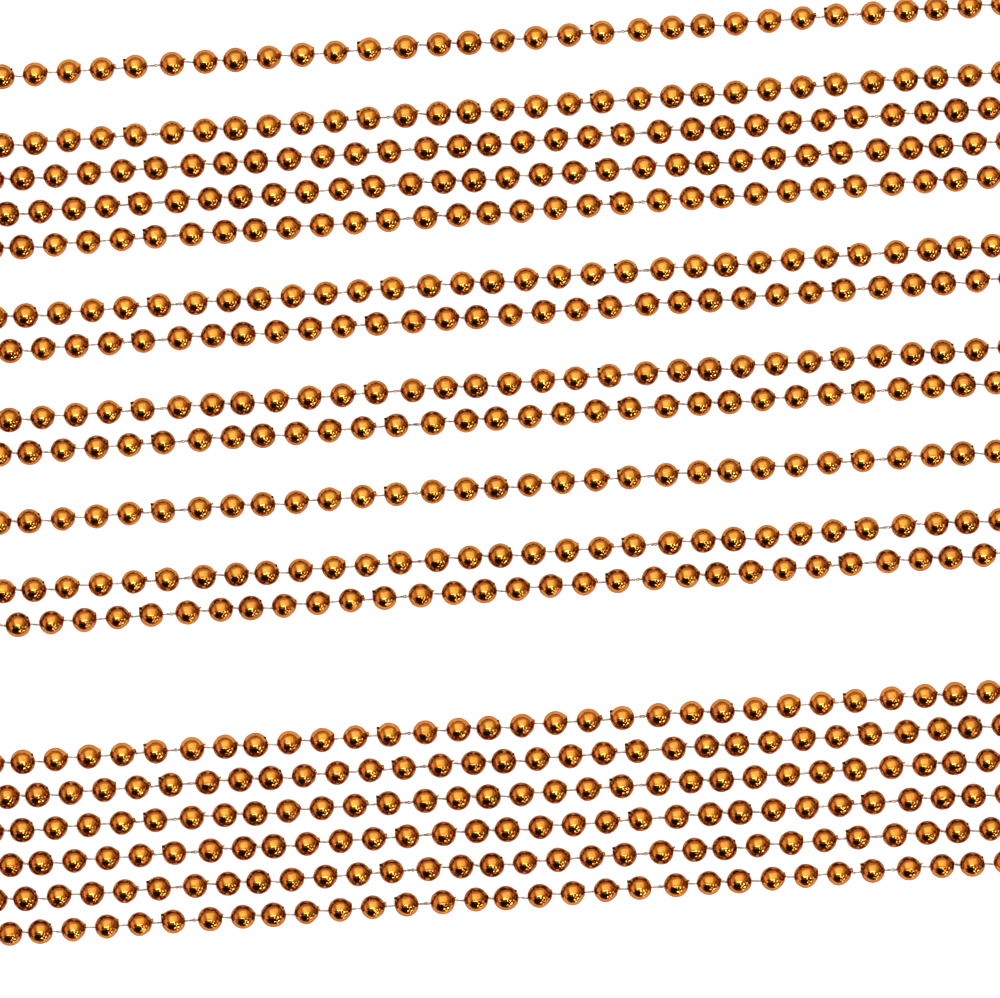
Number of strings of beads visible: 18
